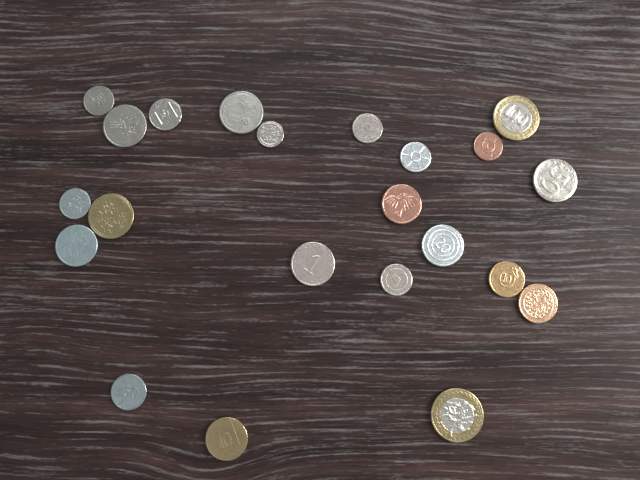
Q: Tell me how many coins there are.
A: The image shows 22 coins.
